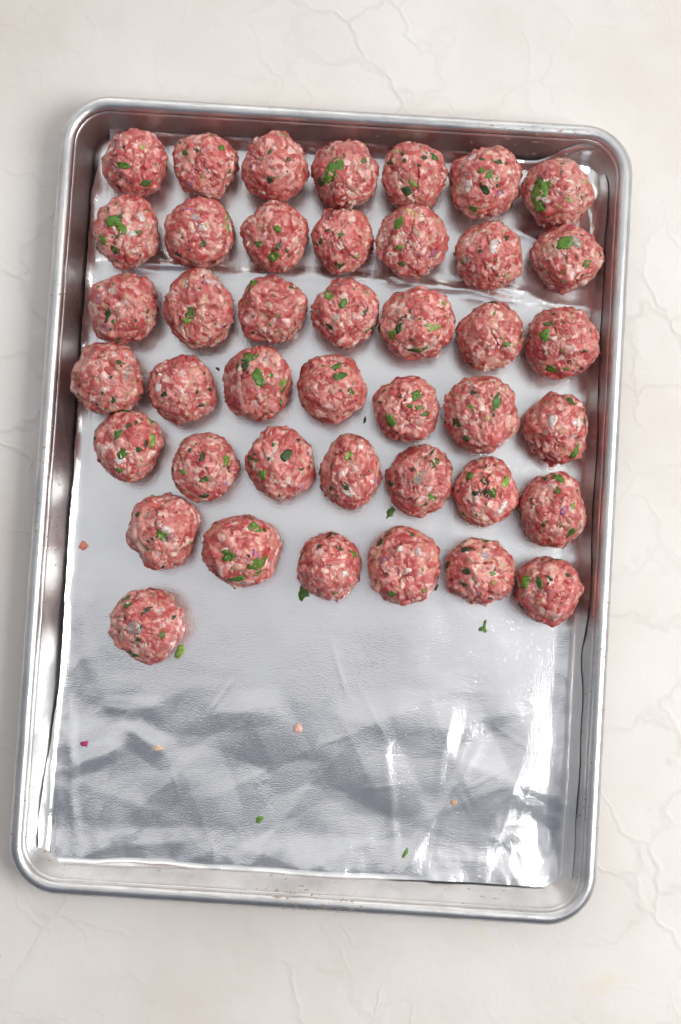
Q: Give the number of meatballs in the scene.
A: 42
